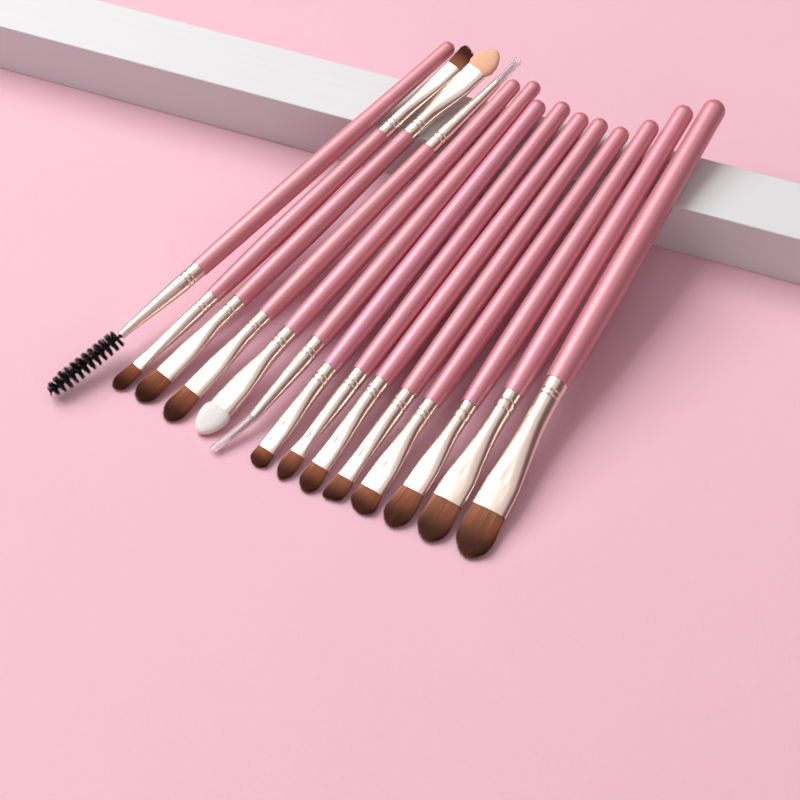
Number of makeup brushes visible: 14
